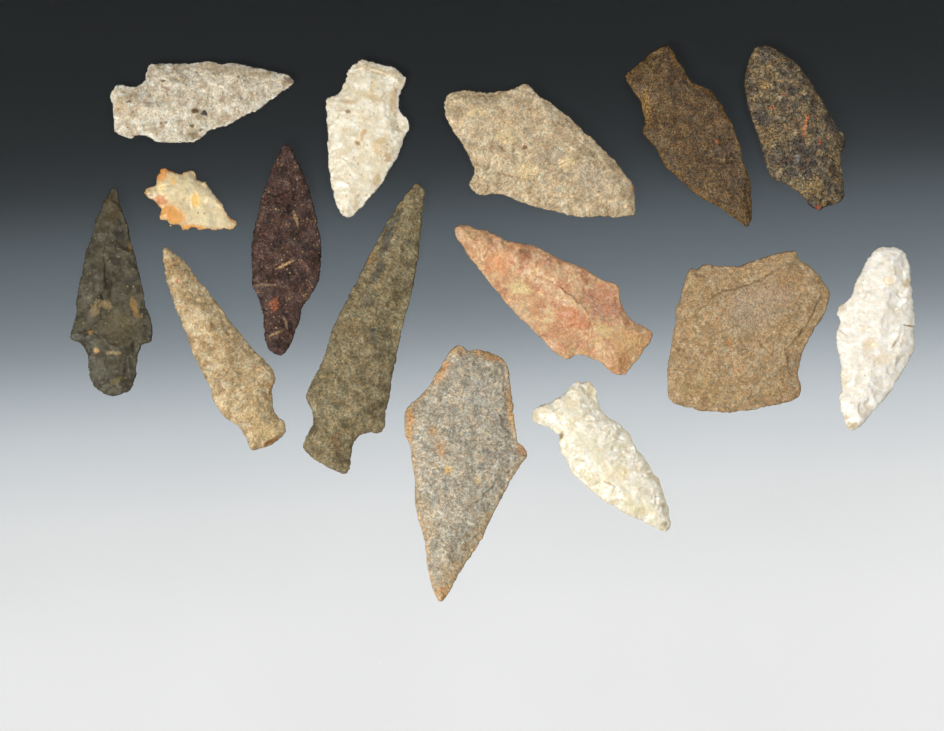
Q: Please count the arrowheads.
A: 15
